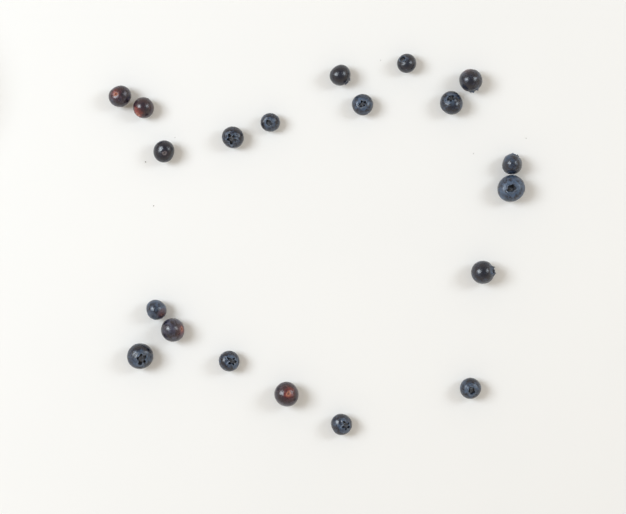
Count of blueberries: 20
